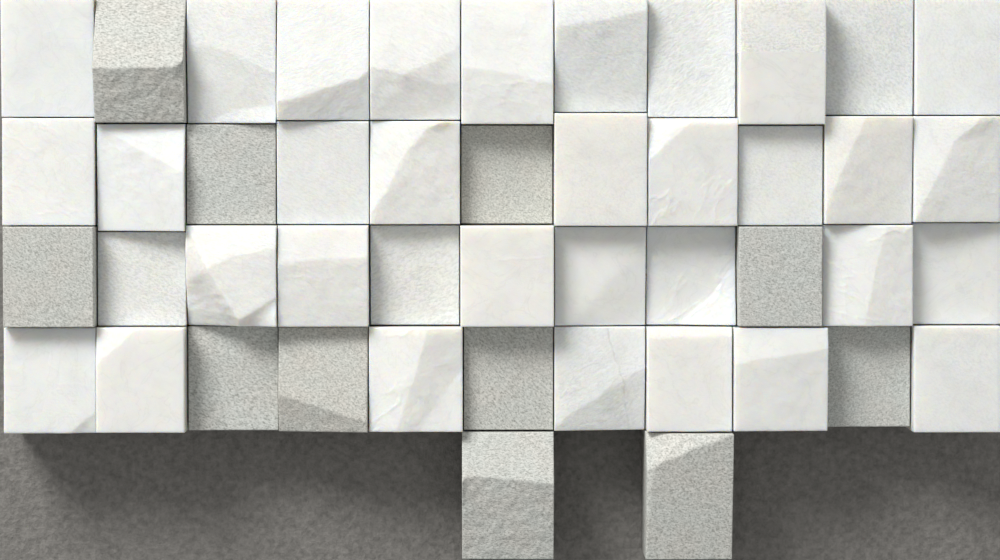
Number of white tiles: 35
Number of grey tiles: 11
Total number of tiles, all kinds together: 46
